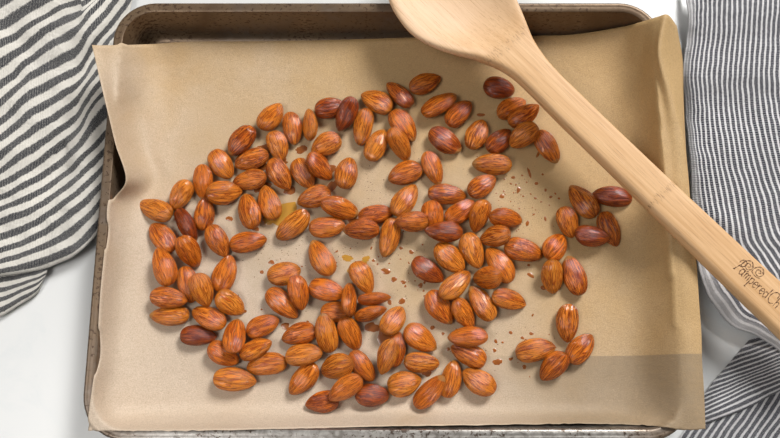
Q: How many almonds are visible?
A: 133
